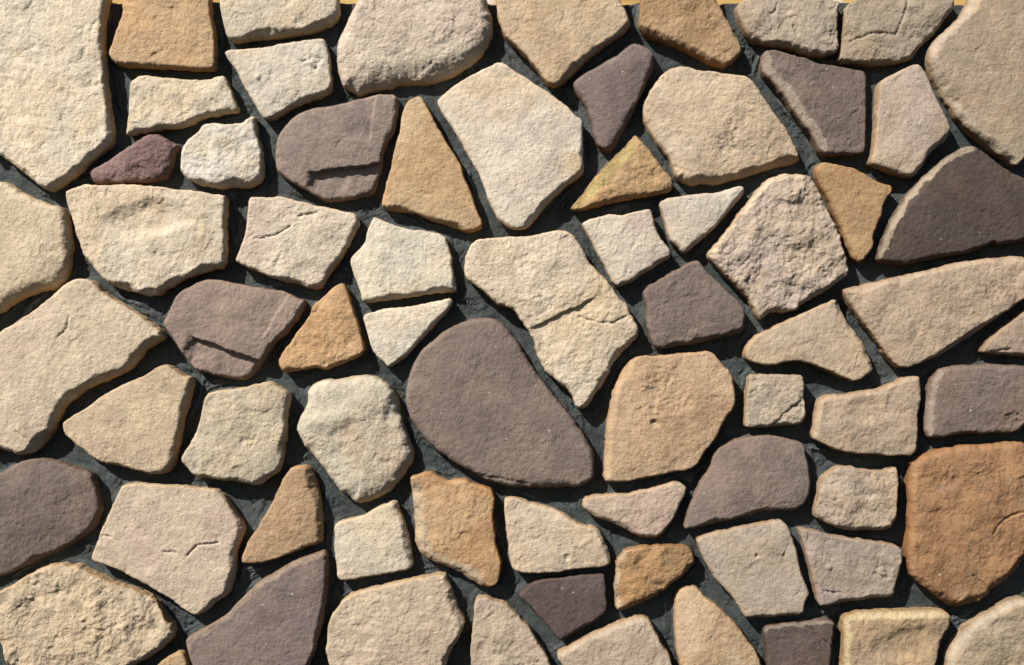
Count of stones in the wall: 71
